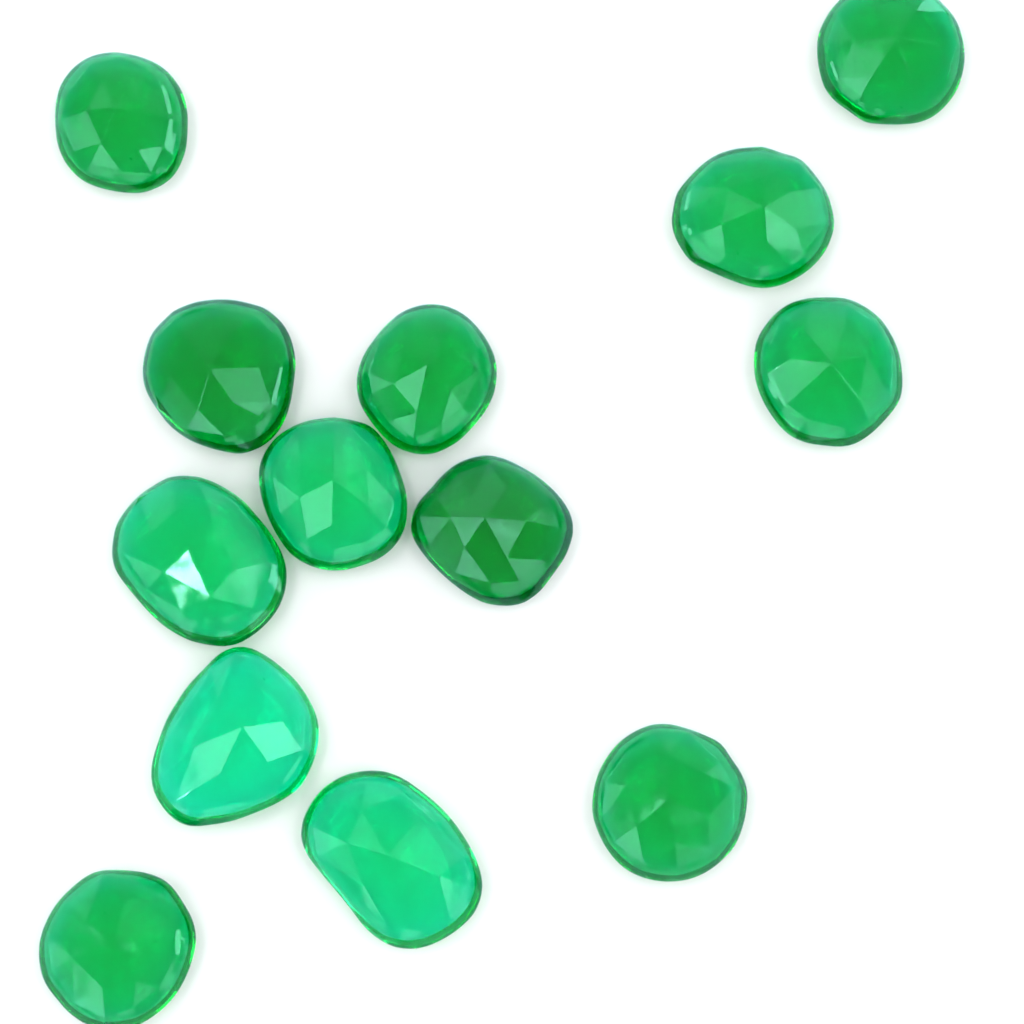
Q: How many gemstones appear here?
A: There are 13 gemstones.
